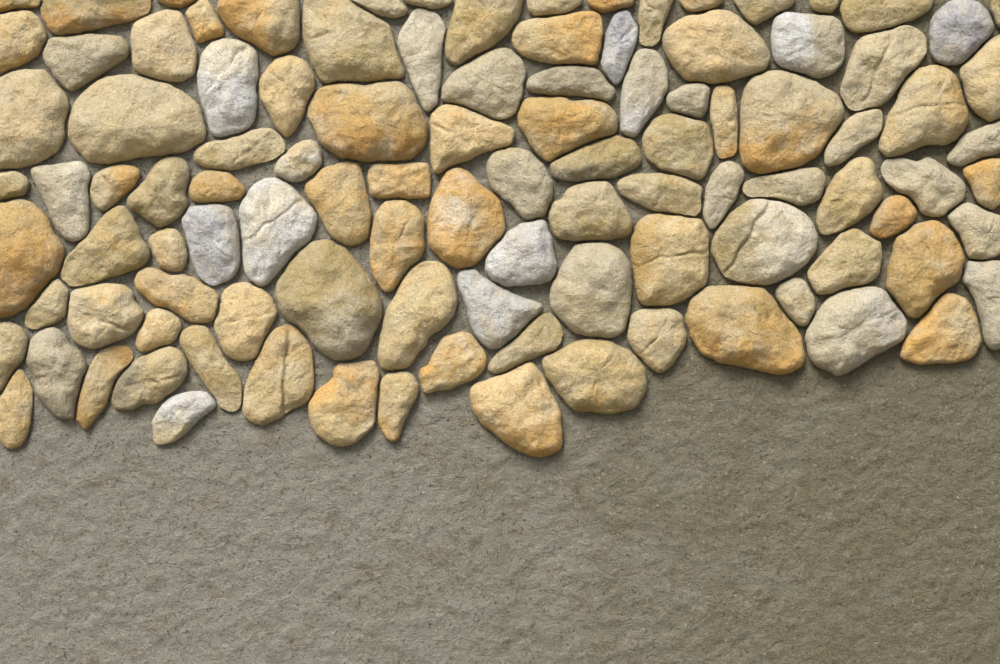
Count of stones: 106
